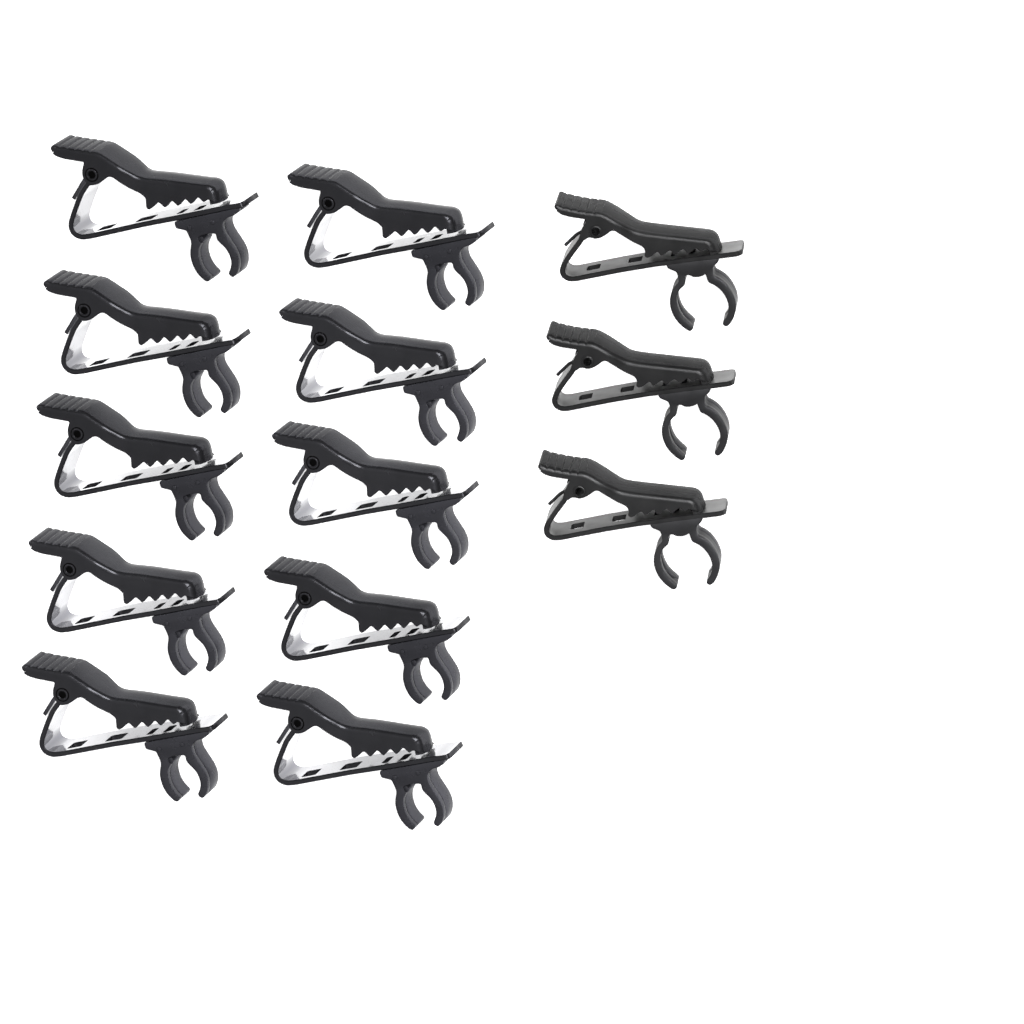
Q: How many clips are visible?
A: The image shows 13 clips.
